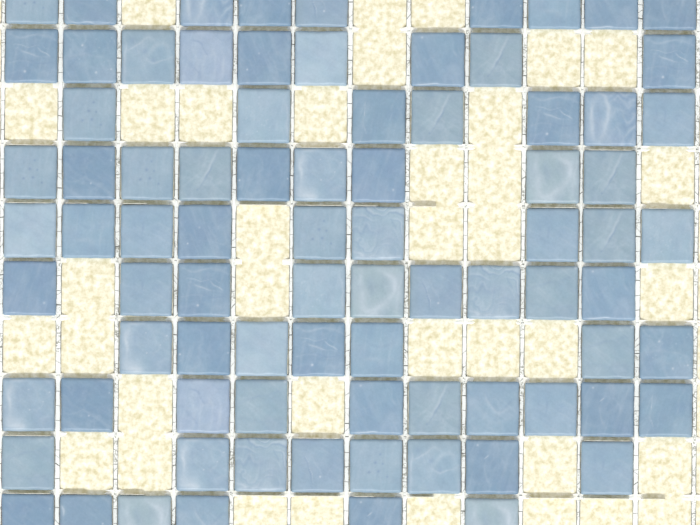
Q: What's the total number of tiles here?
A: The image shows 83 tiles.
